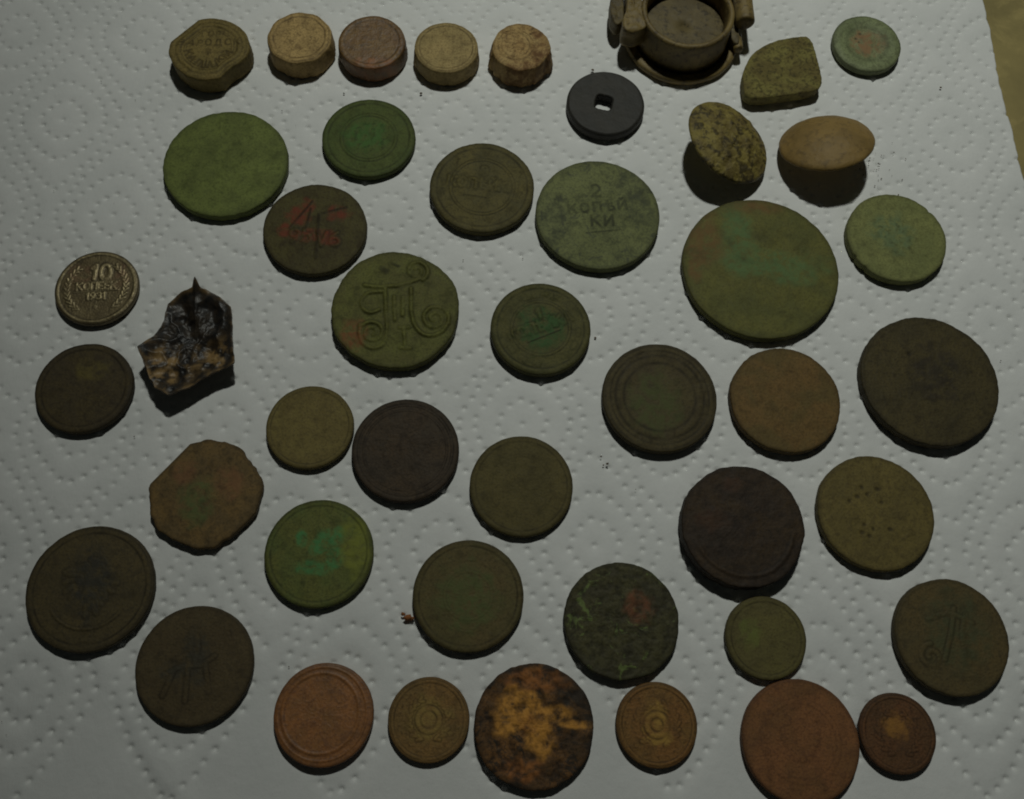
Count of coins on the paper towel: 34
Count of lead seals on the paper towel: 5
